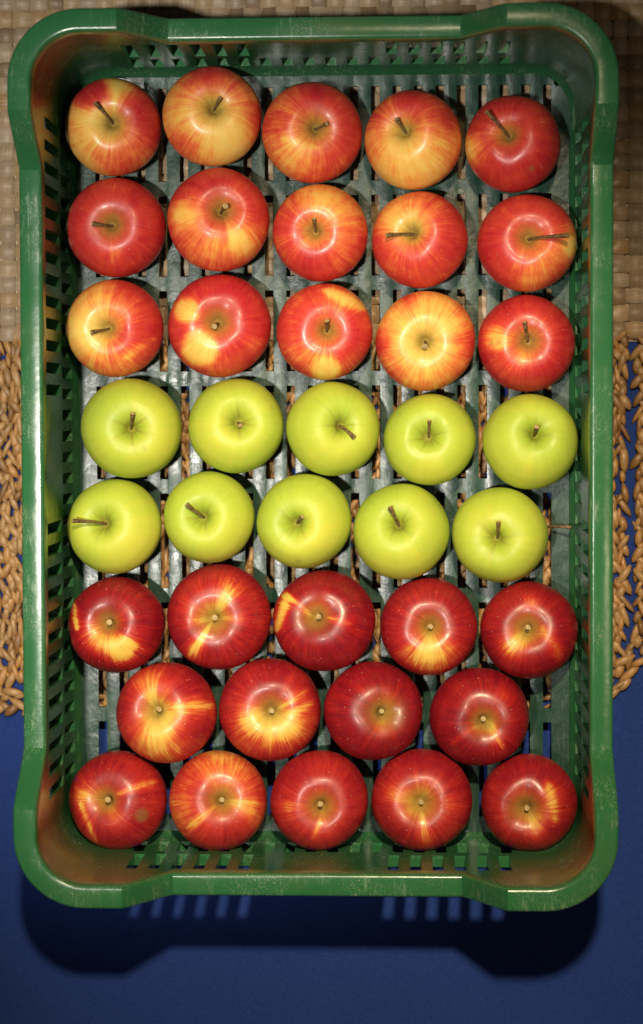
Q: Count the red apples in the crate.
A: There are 29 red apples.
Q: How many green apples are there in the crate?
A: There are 10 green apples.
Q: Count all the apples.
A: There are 39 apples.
